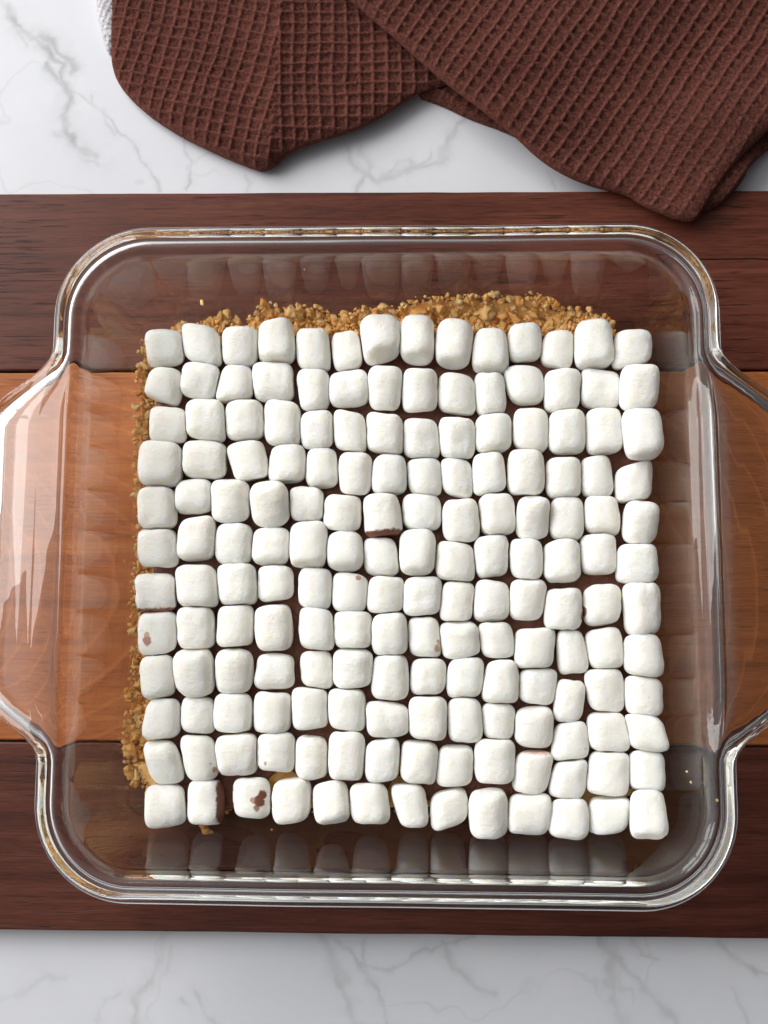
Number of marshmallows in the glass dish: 167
